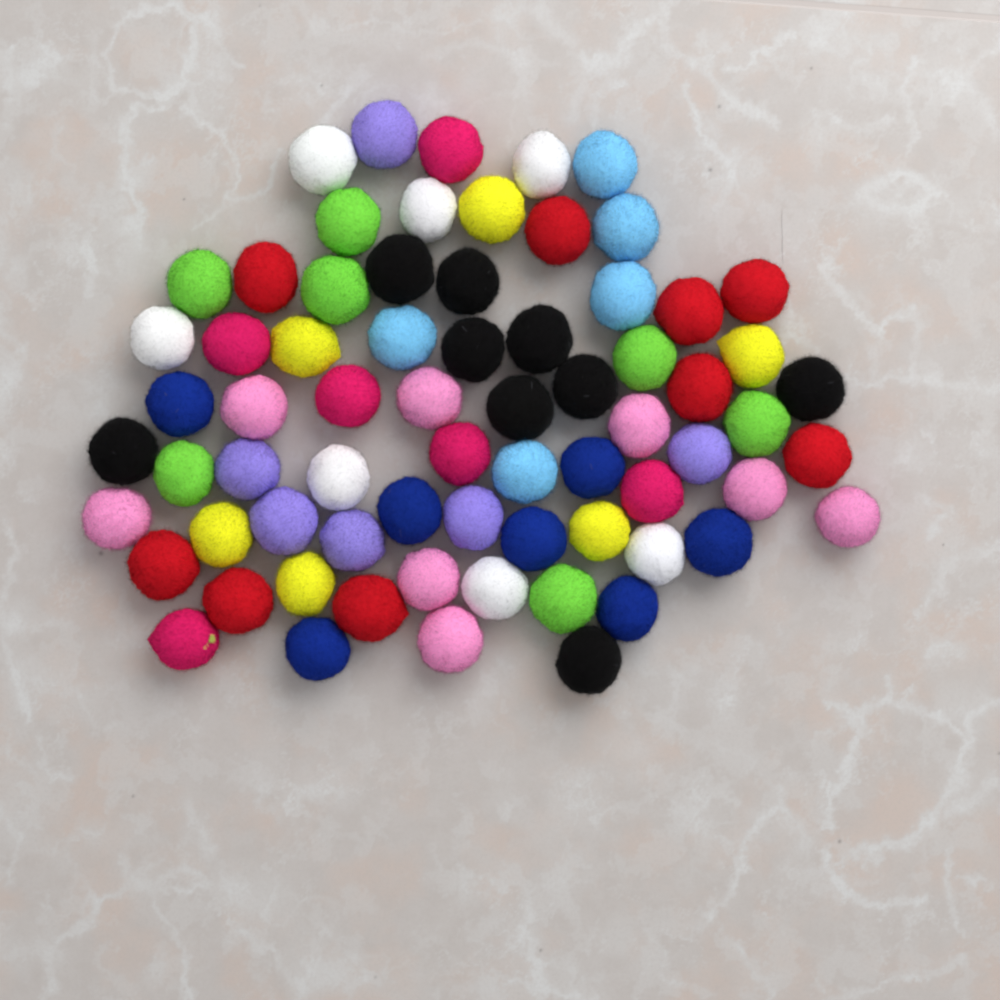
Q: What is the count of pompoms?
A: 70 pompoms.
